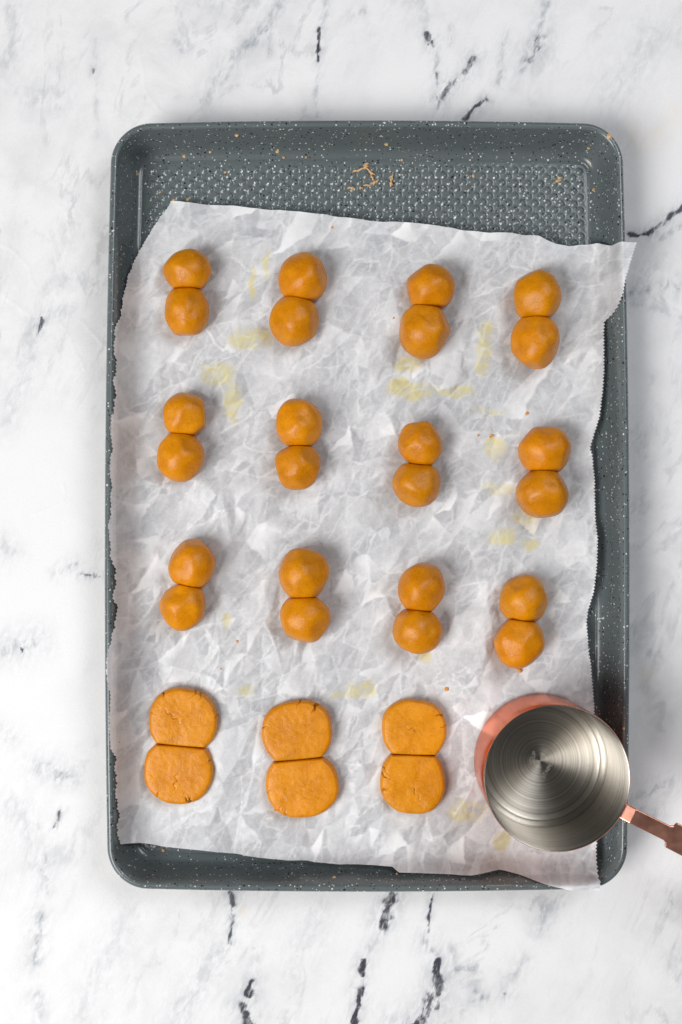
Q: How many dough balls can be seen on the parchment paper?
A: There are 24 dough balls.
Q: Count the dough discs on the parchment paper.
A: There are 6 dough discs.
